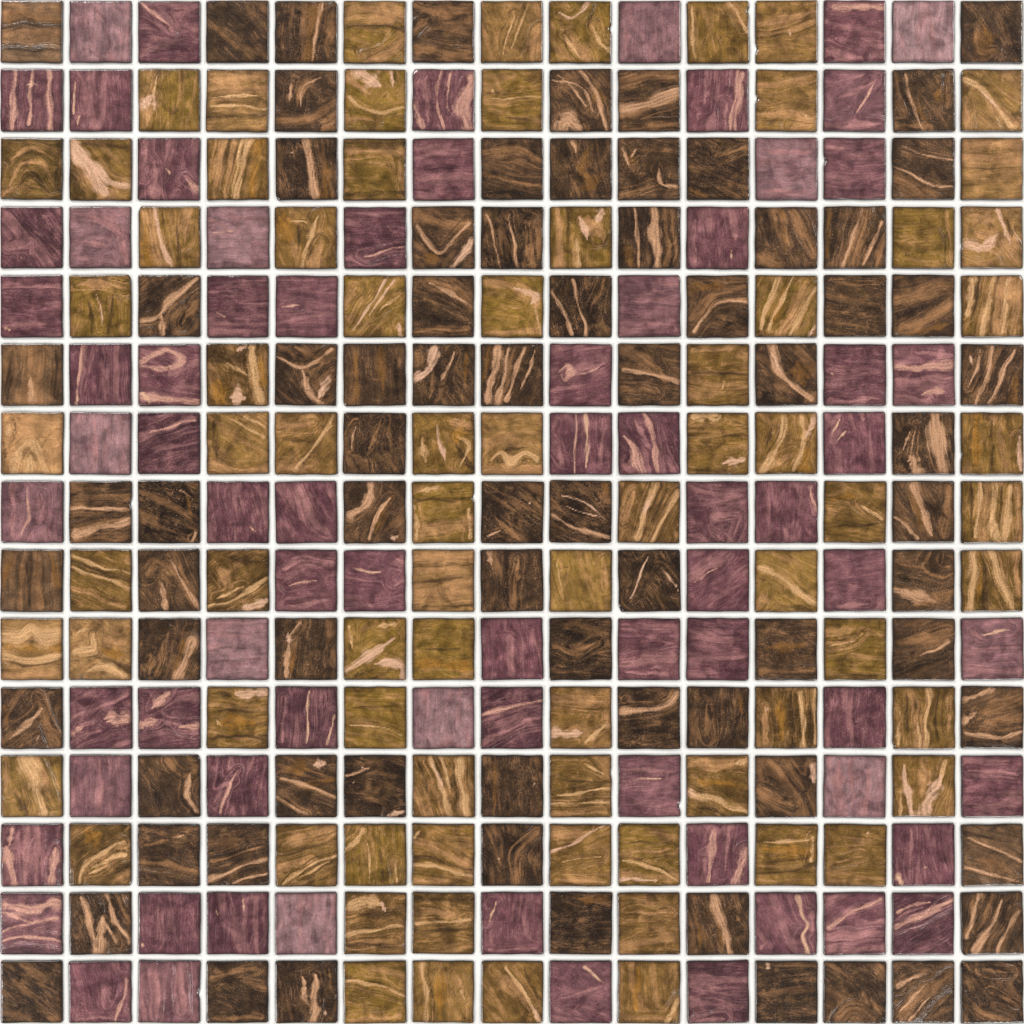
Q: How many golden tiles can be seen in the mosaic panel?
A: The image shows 76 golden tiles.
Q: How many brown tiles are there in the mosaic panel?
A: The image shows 76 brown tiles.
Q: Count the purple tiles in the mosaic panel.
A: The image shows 73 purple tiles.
